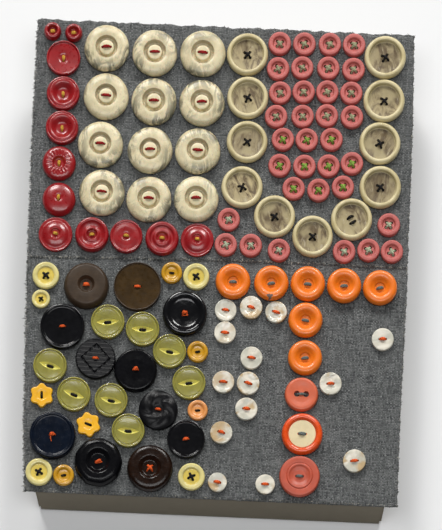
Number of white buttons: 14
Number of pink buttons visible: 34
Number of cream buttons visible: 12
